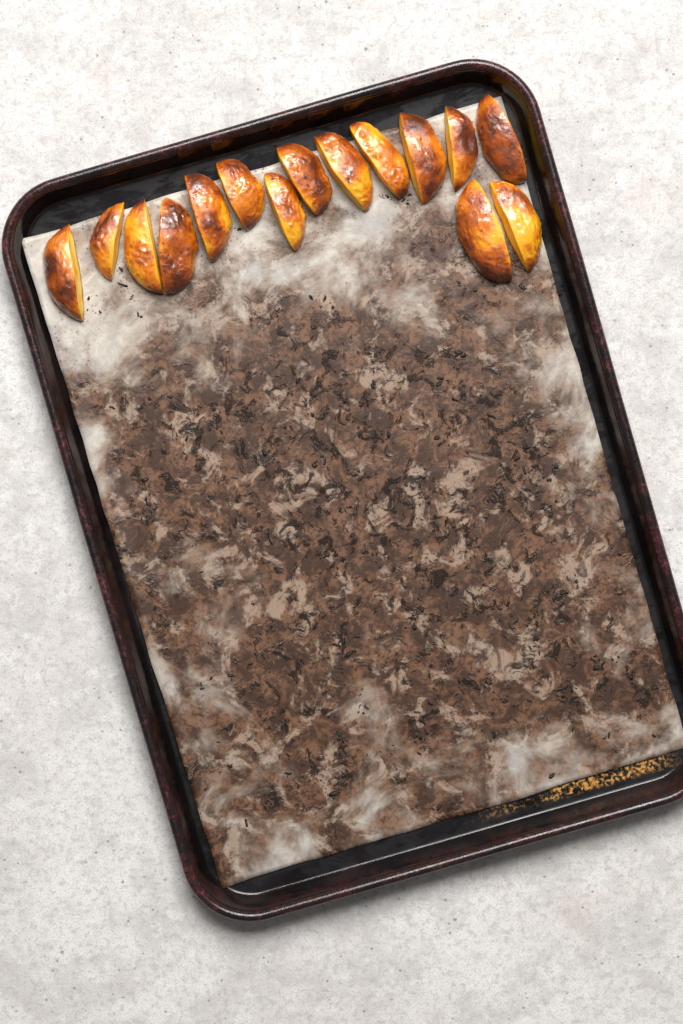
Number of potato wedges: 15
